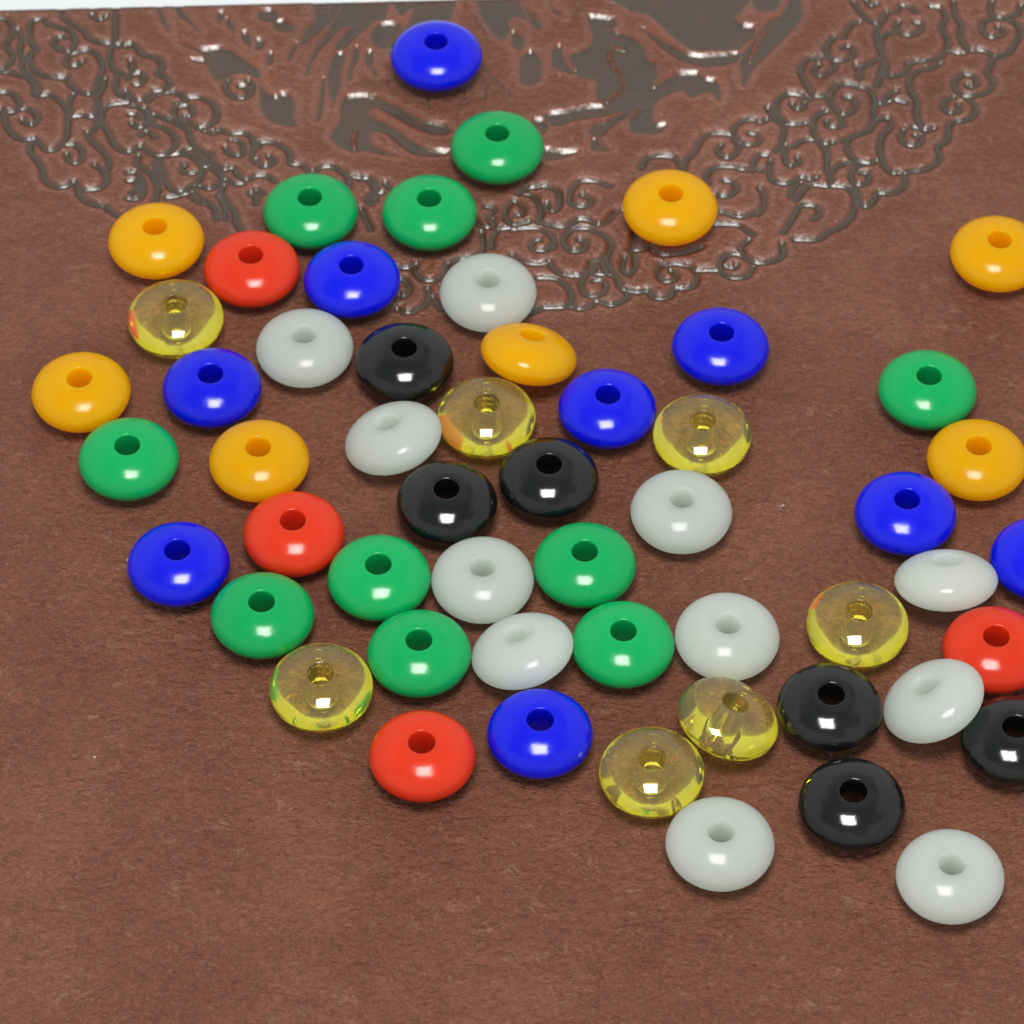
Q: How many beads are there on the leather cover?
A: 54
